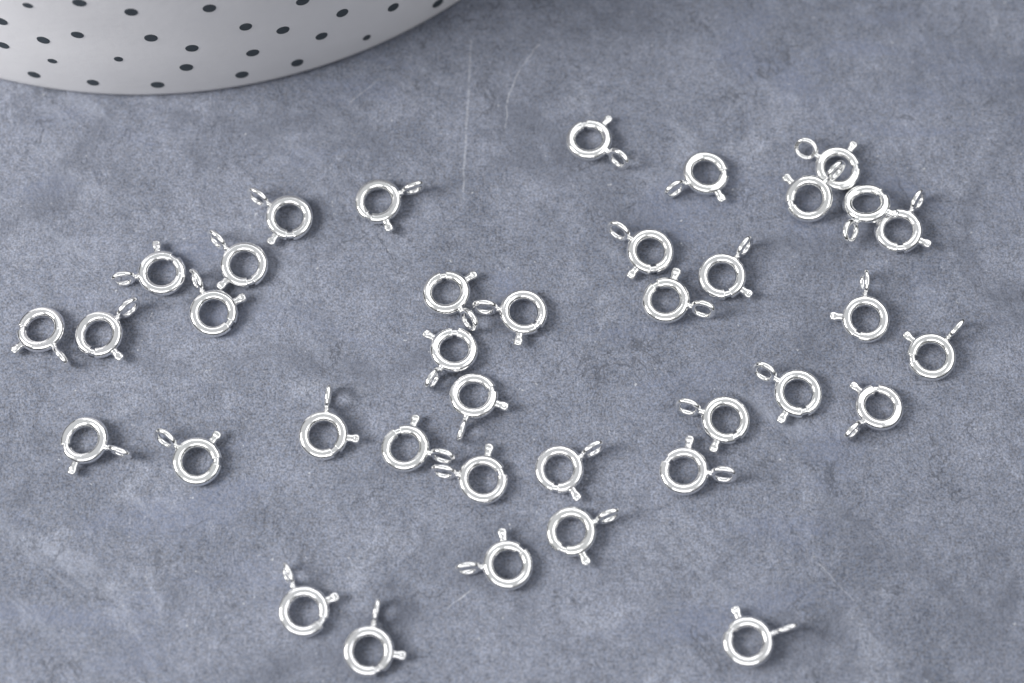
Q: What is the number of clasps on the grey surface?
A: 37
